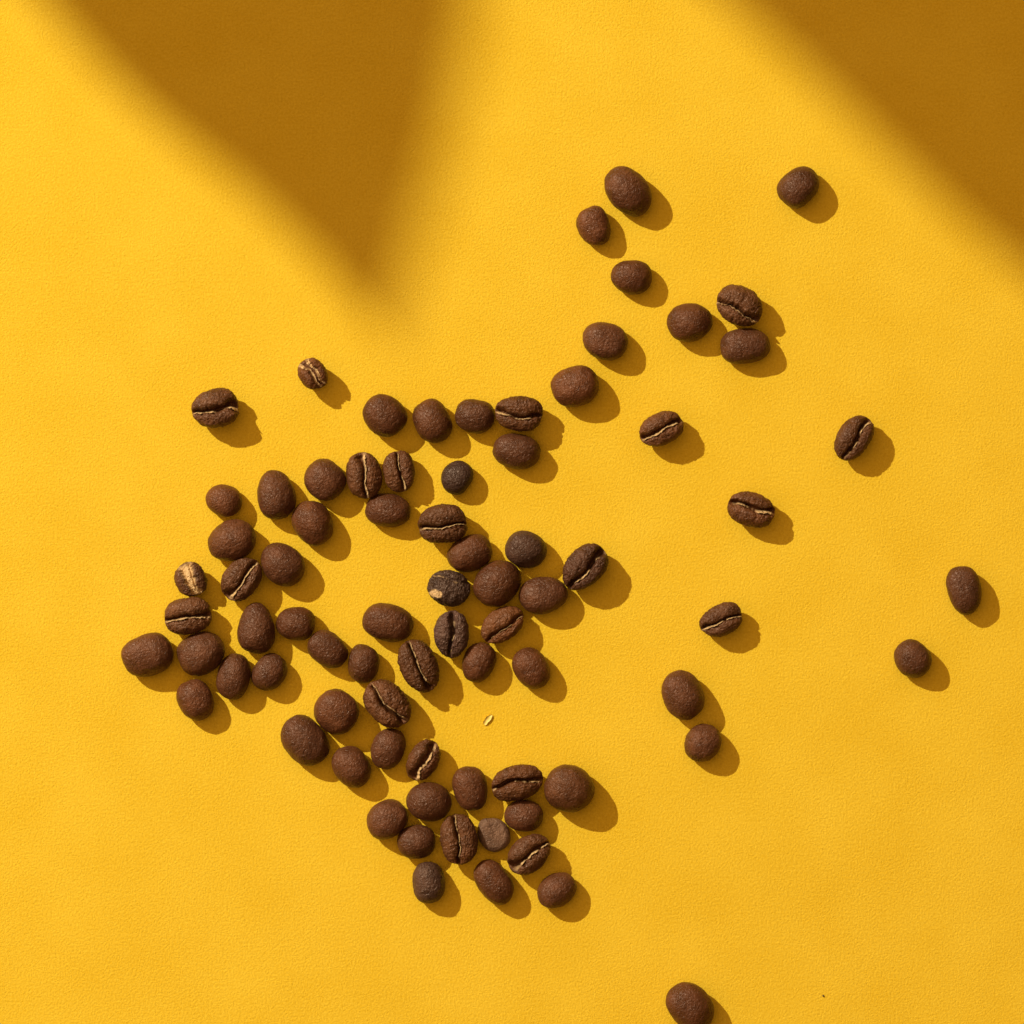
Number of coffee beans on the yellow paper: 79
